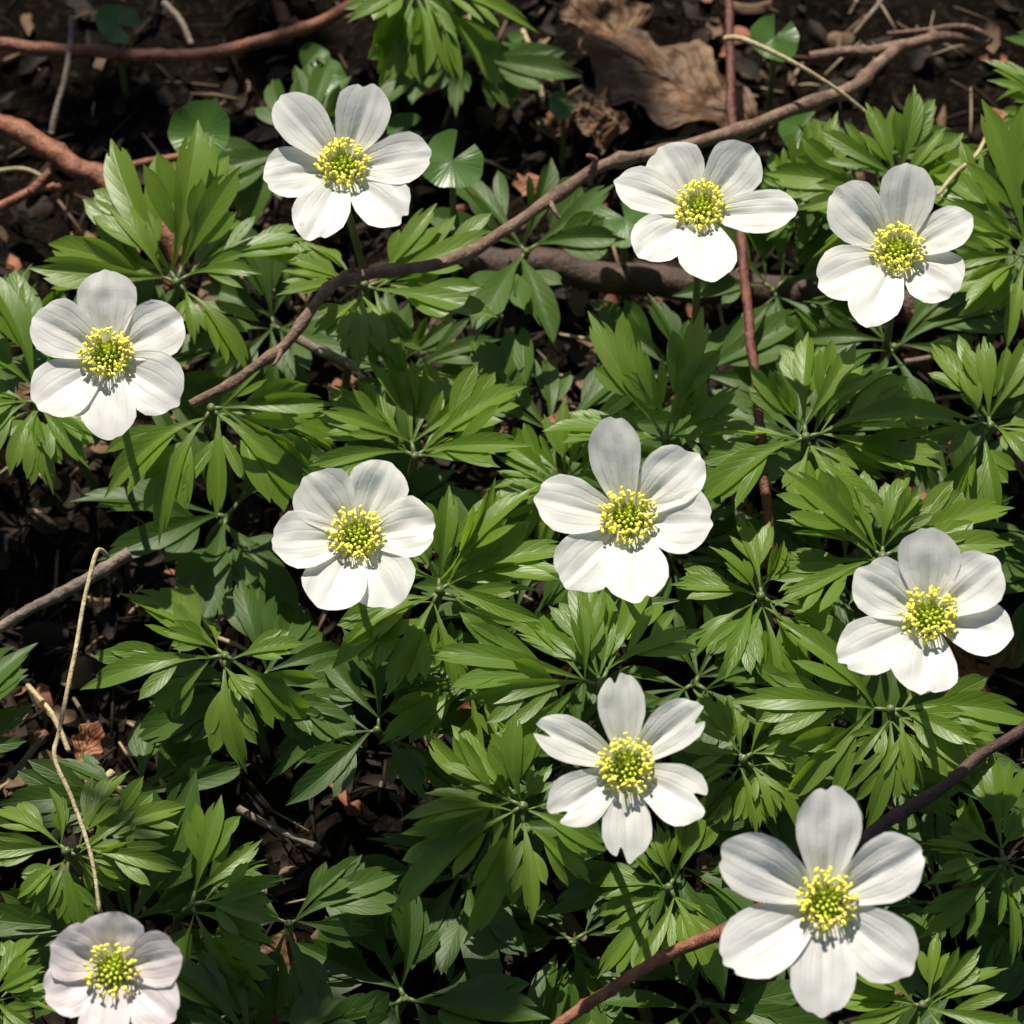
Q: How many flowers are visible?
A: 10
